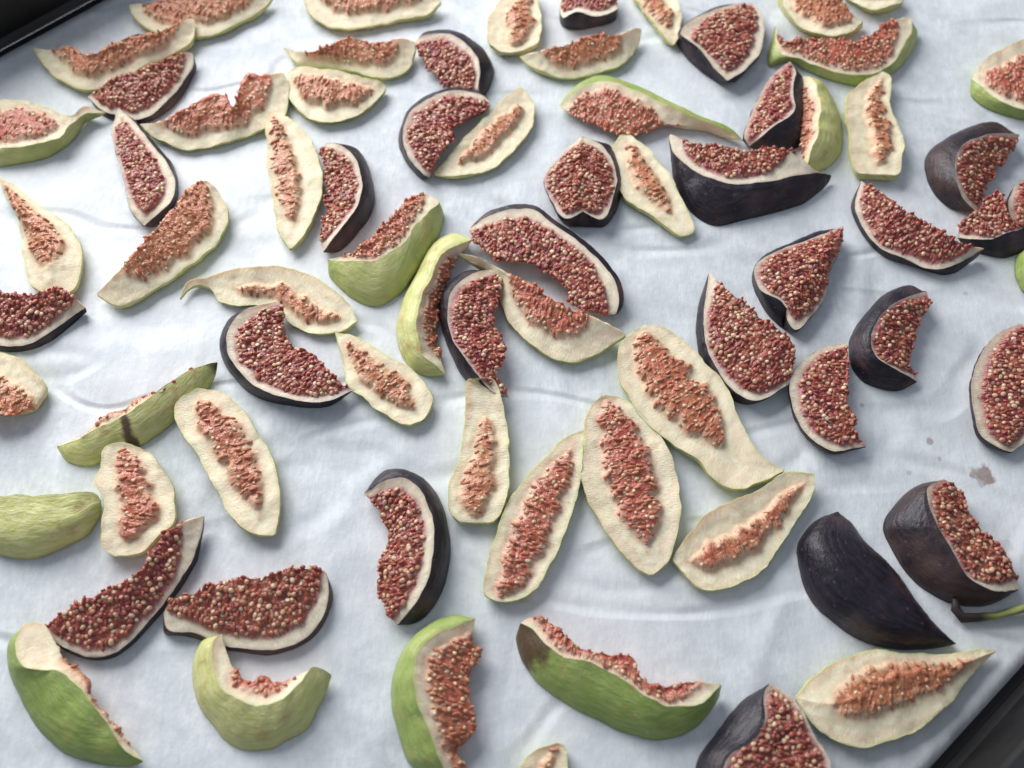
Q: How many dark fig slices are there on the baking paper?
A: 29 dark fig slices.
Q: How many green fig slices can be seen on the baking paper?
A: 44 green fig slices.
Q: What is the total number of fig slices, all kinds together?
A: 73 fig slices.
